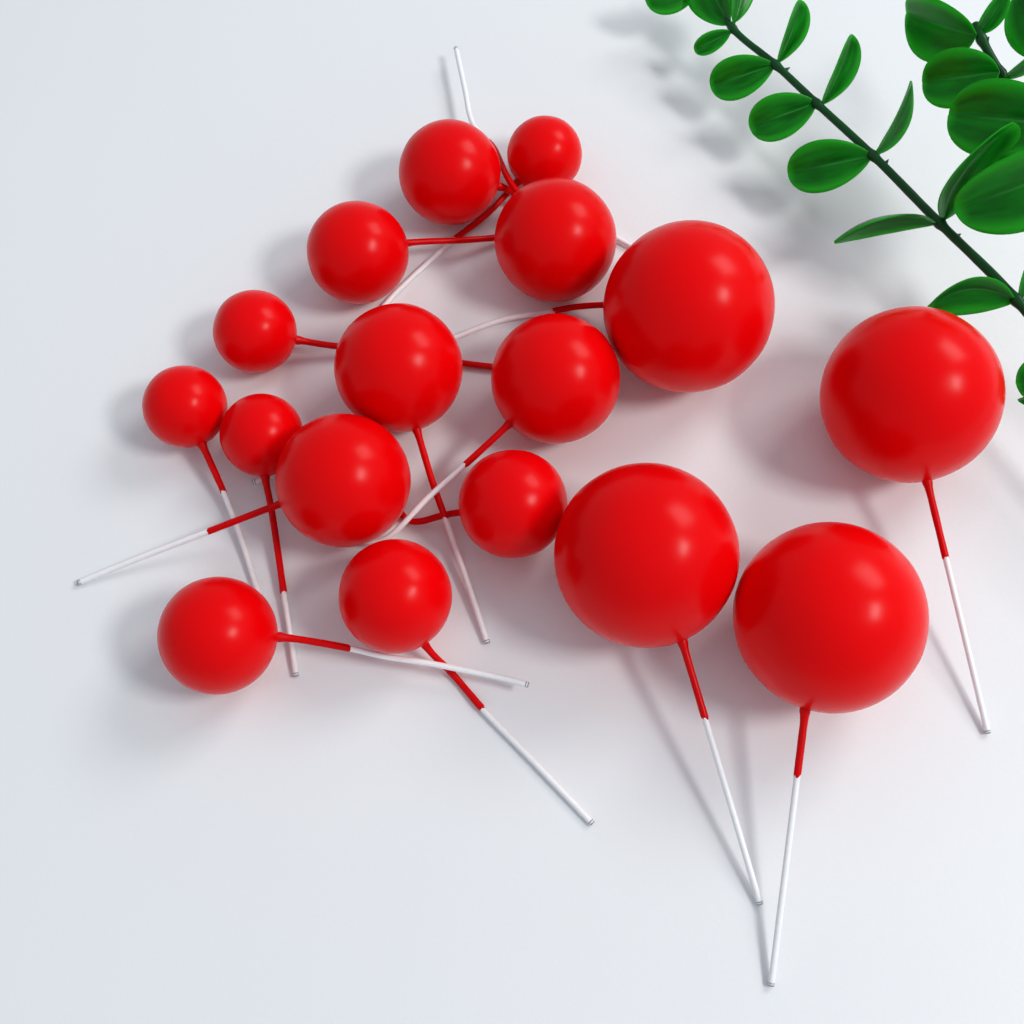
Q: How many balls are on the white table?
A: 17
